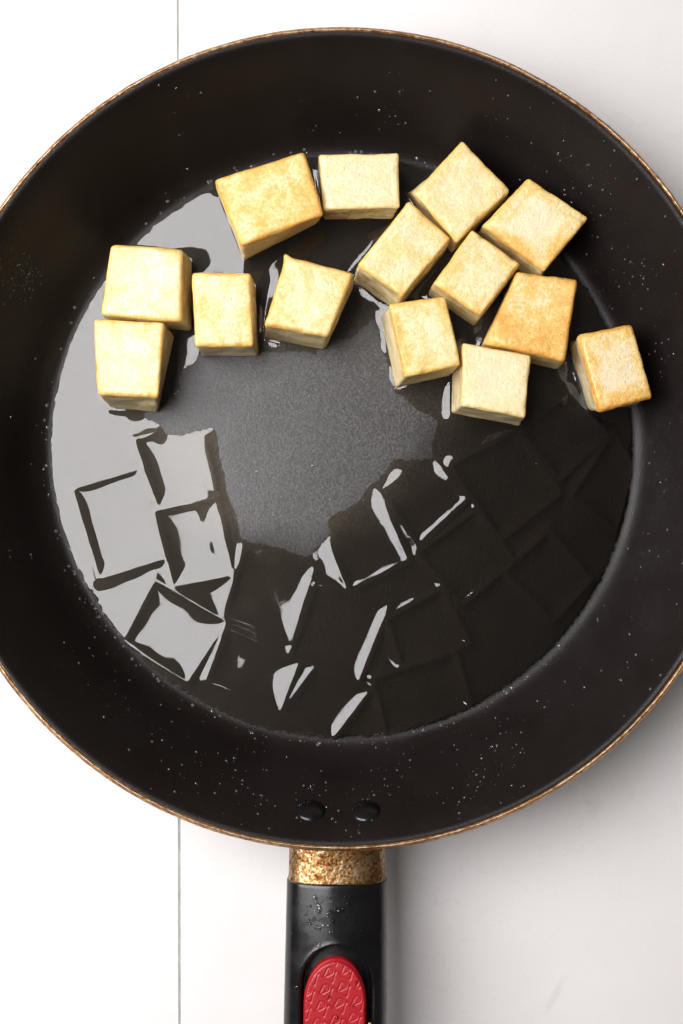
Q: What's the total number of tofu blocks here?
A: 14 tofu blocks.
